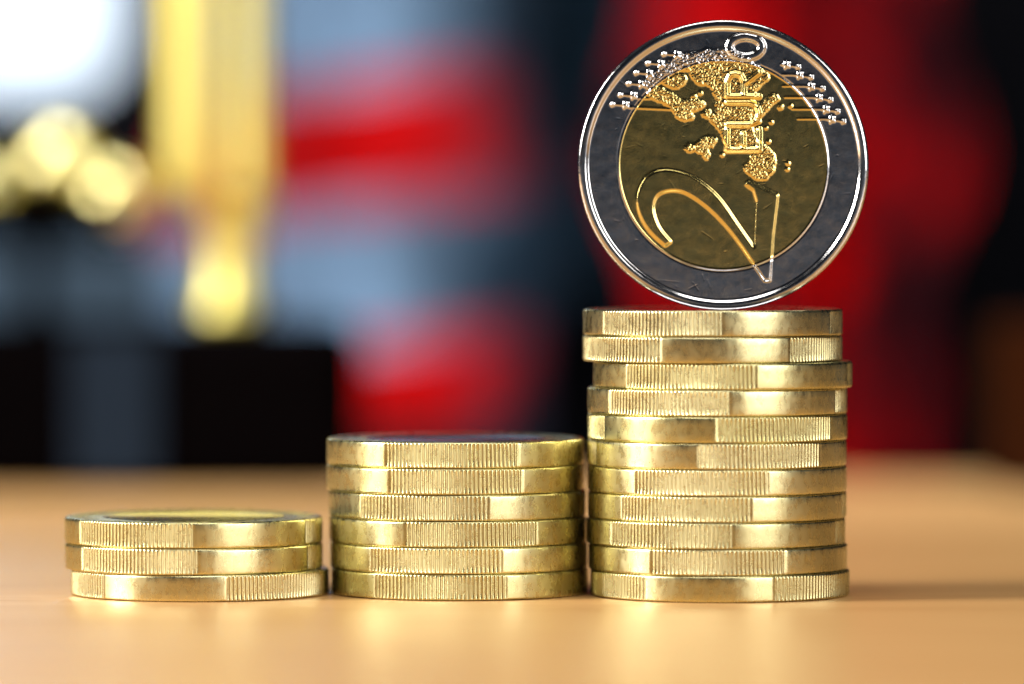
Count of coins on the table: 21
